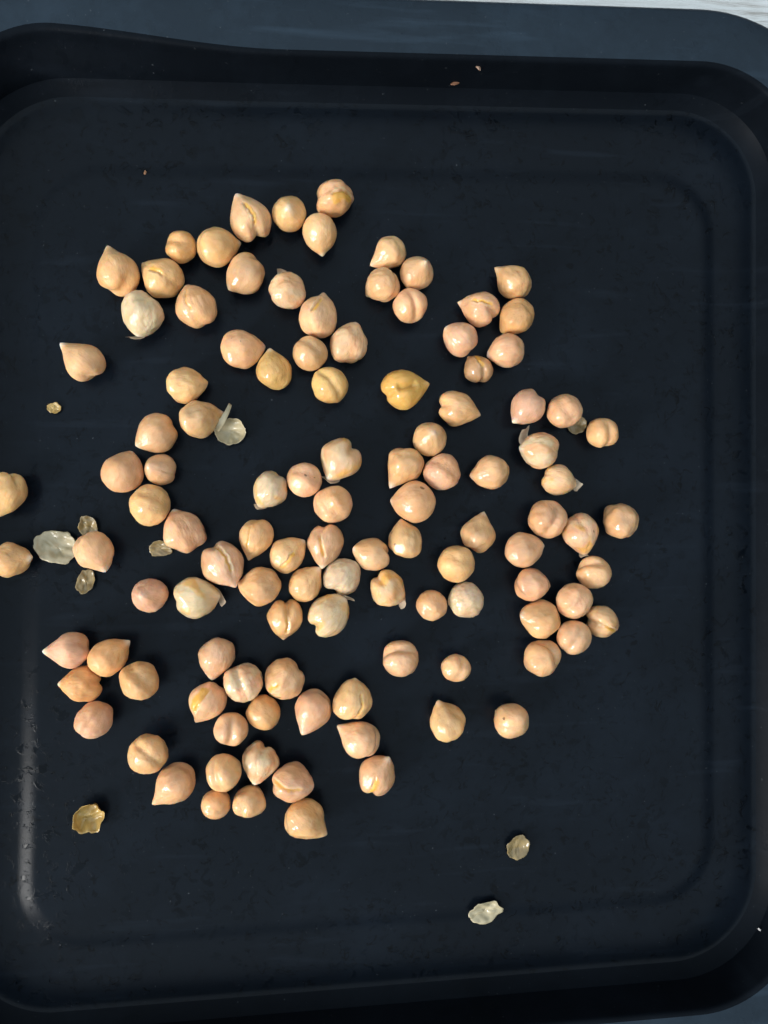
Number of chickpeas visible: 111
